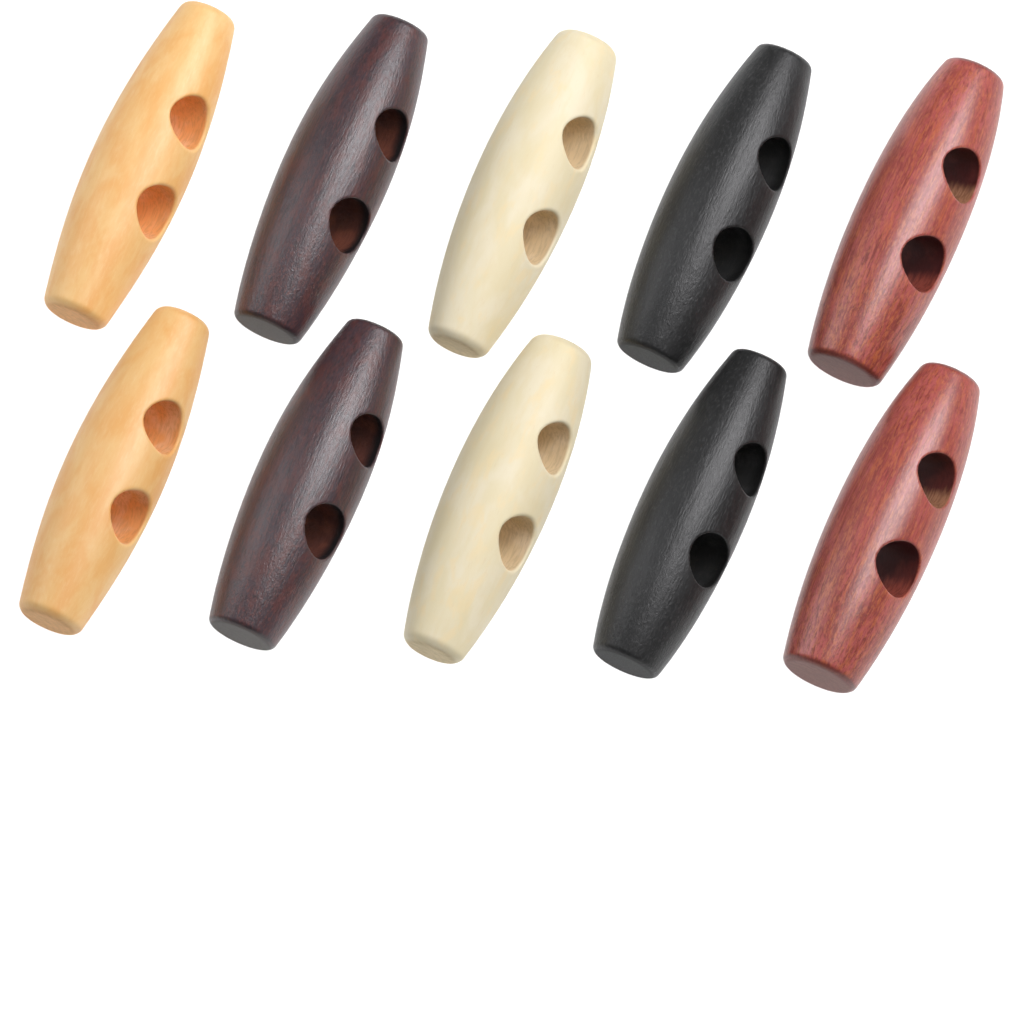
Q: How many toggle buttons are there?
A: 10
